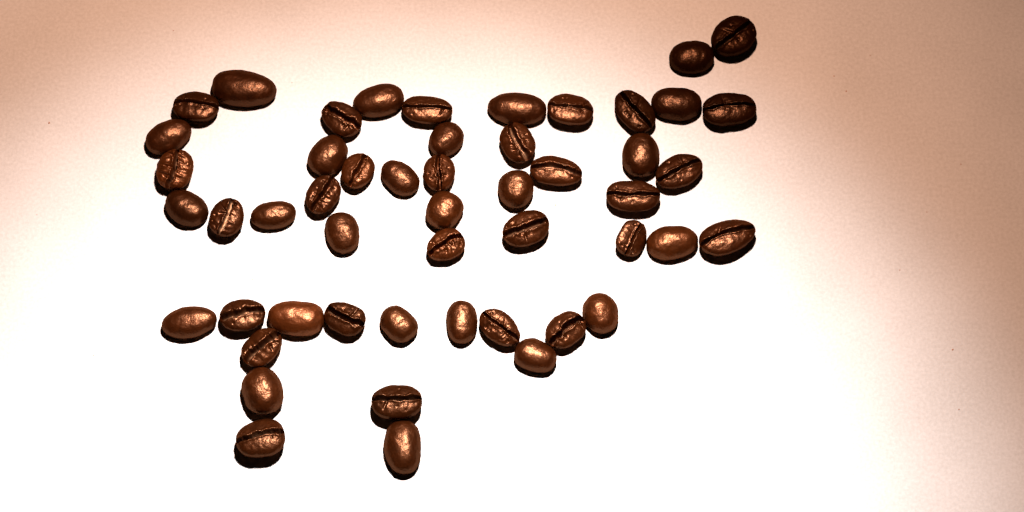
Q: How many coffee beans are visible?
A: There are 51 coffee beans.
